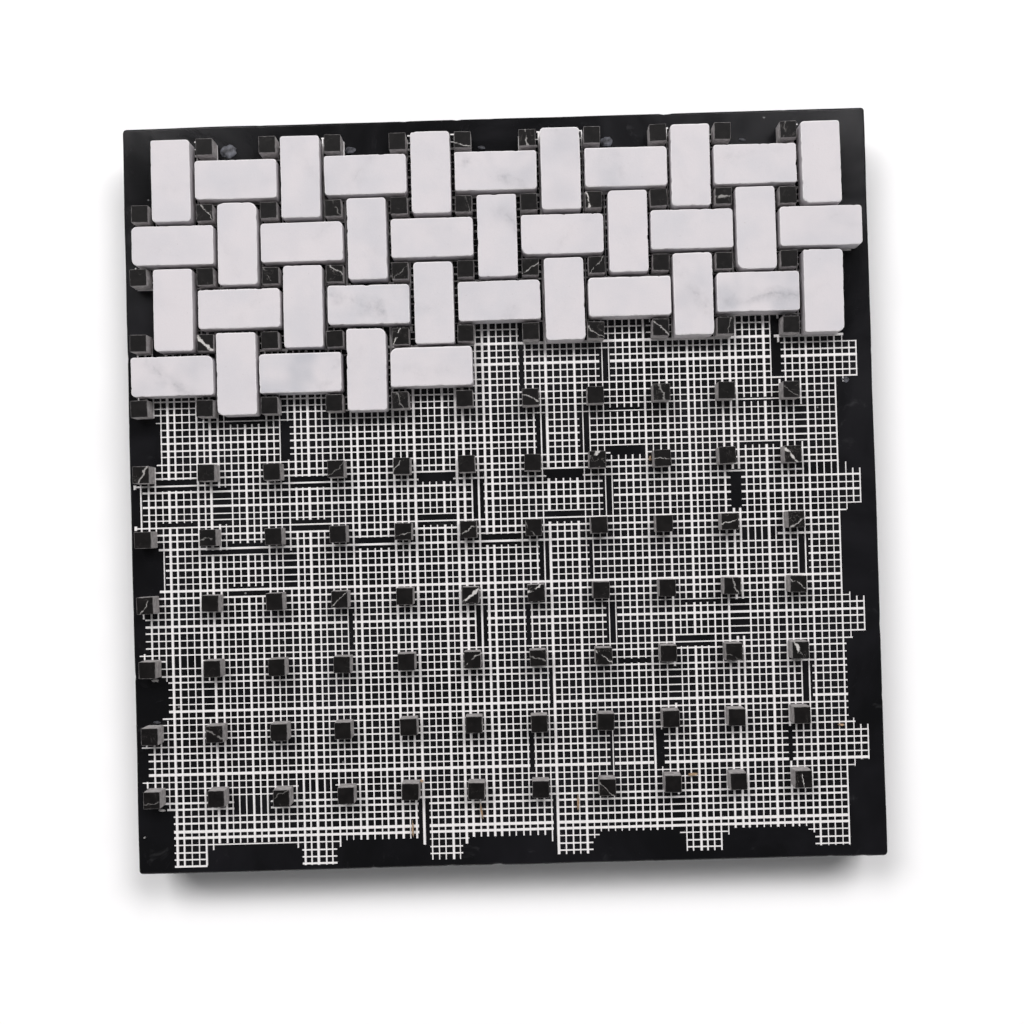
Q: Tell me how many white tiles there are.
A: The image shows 38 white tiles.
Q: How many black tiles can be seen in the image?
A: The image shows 120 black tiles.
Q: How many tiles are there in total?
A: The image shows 158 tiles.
